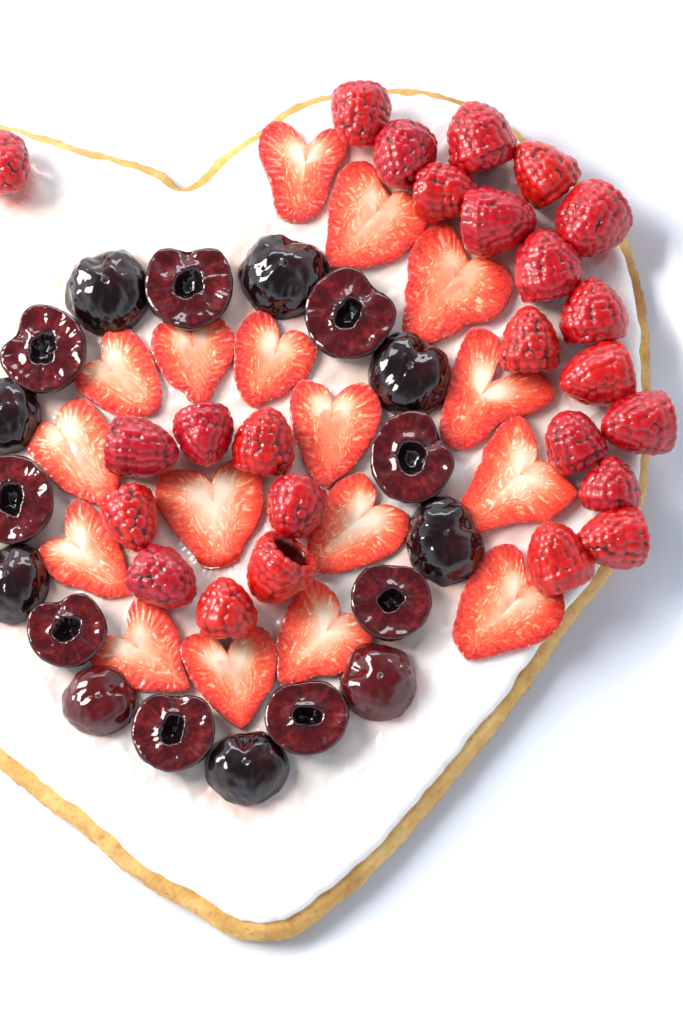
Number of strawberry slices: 17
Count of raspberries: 25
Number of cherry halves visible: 18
